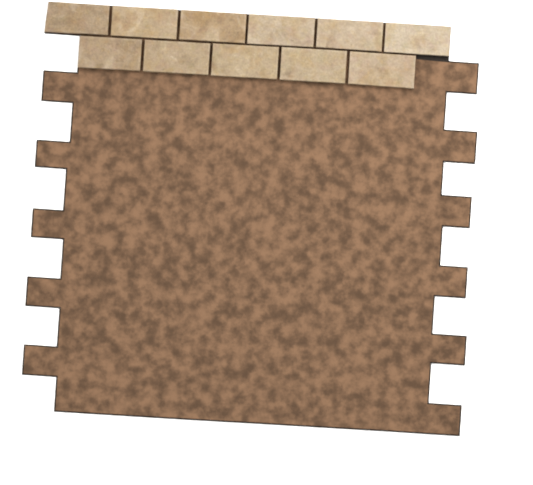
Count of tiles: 11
